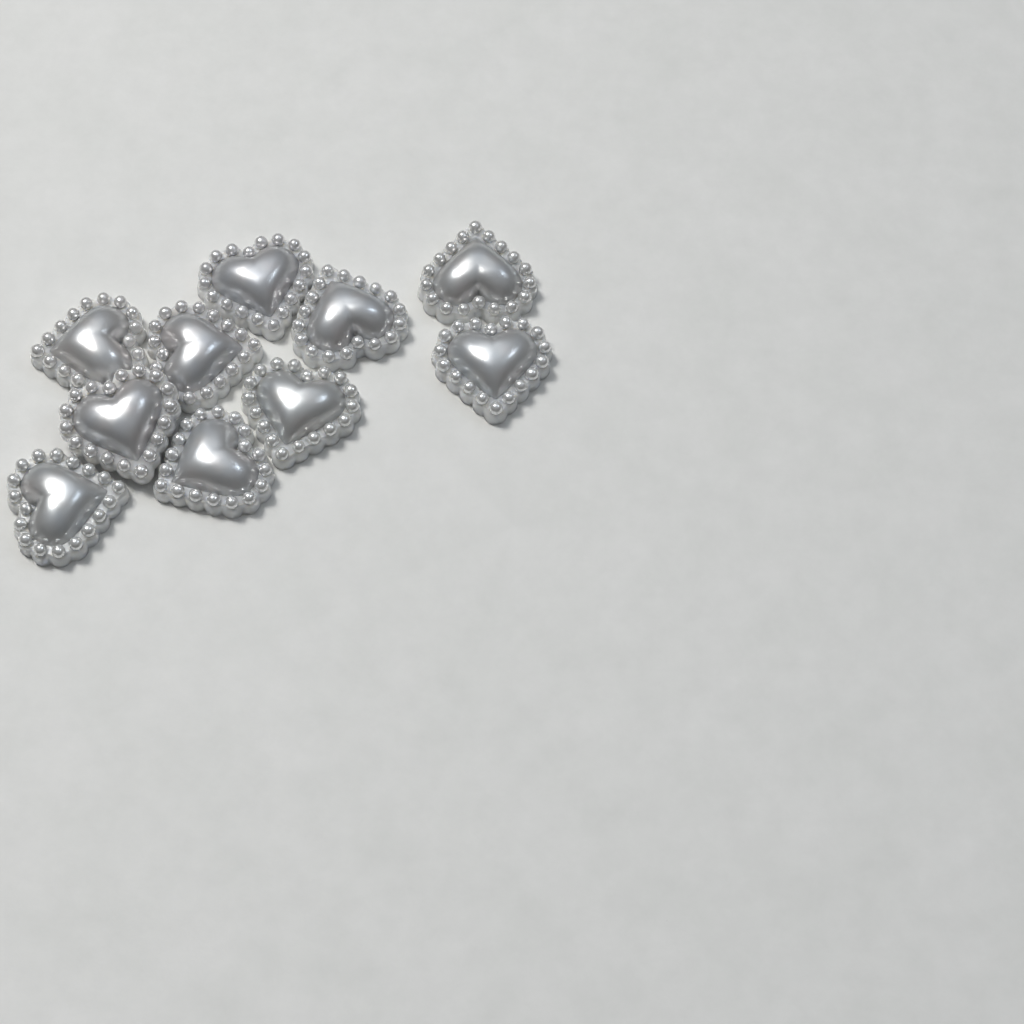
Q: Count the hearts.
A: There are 10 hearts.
